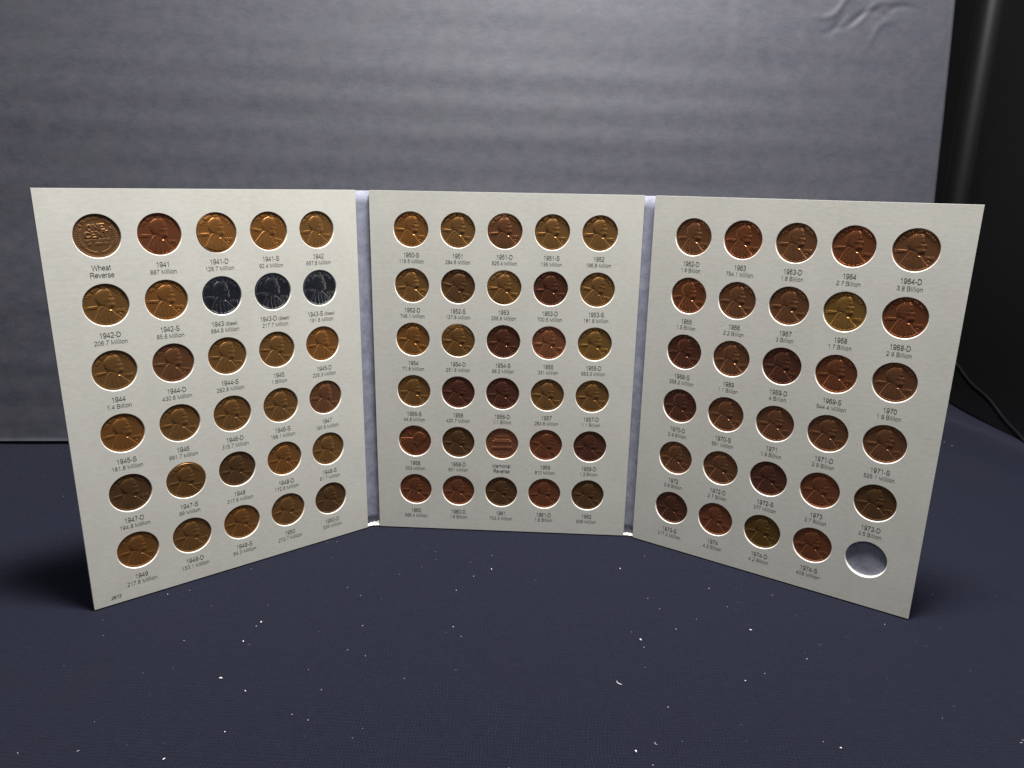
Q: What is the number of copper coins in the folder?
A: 86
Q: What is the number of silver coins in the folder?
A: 3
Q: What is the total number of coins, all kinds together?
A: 89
